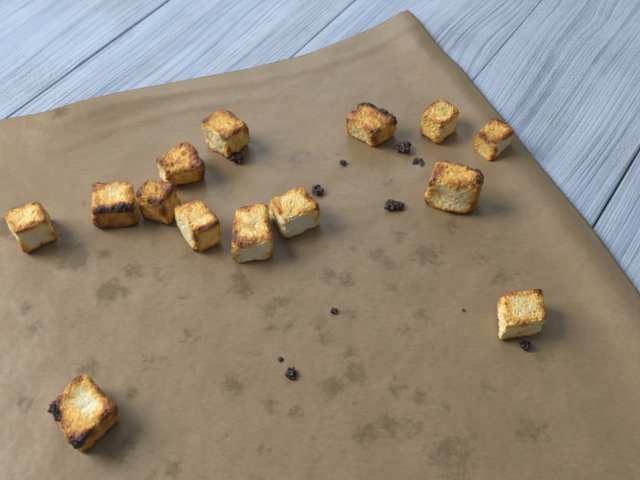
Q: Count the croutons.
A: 14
